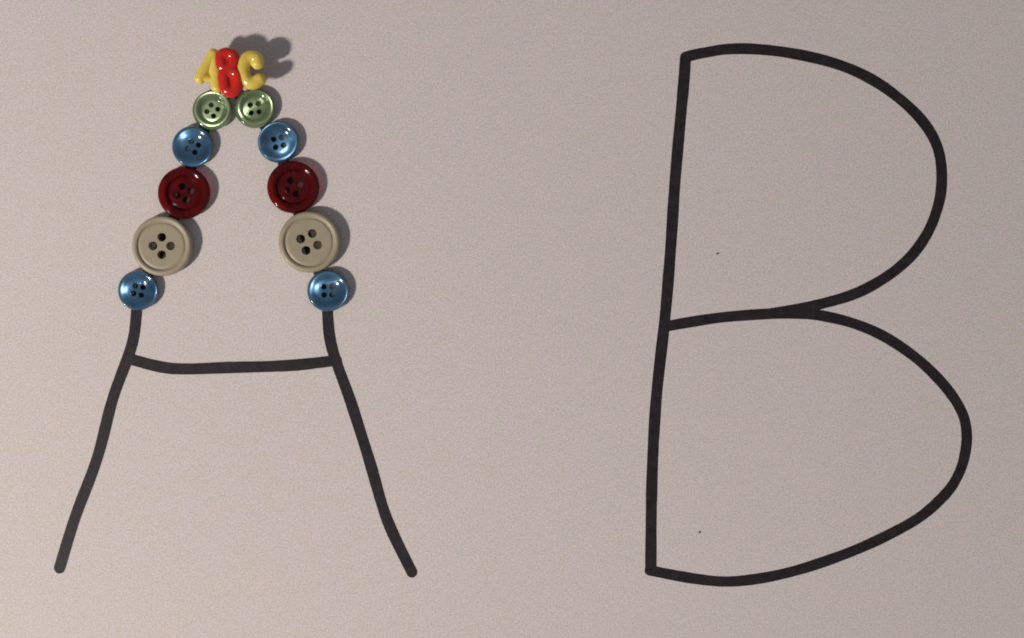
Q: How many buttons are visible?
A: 10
